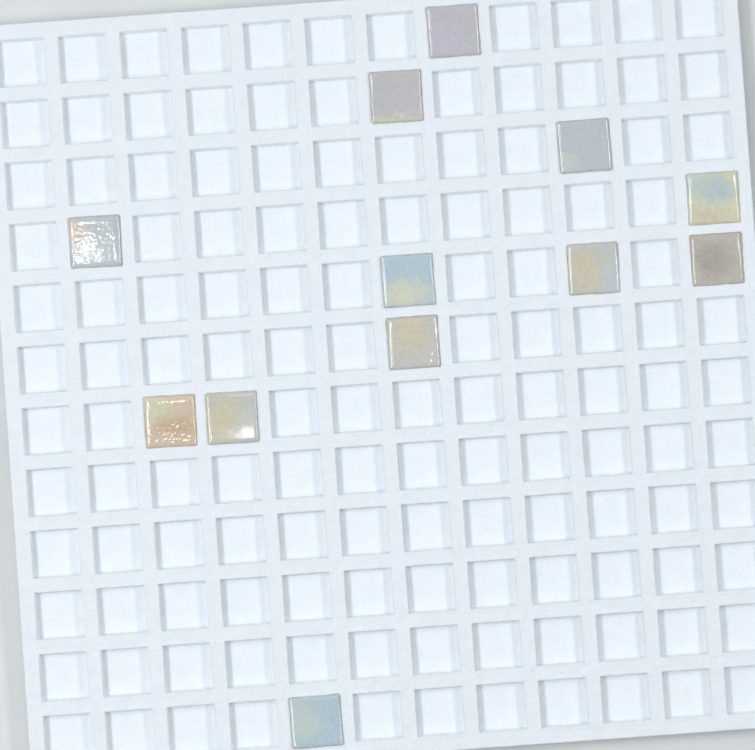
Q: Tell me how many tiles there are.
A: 12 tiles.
